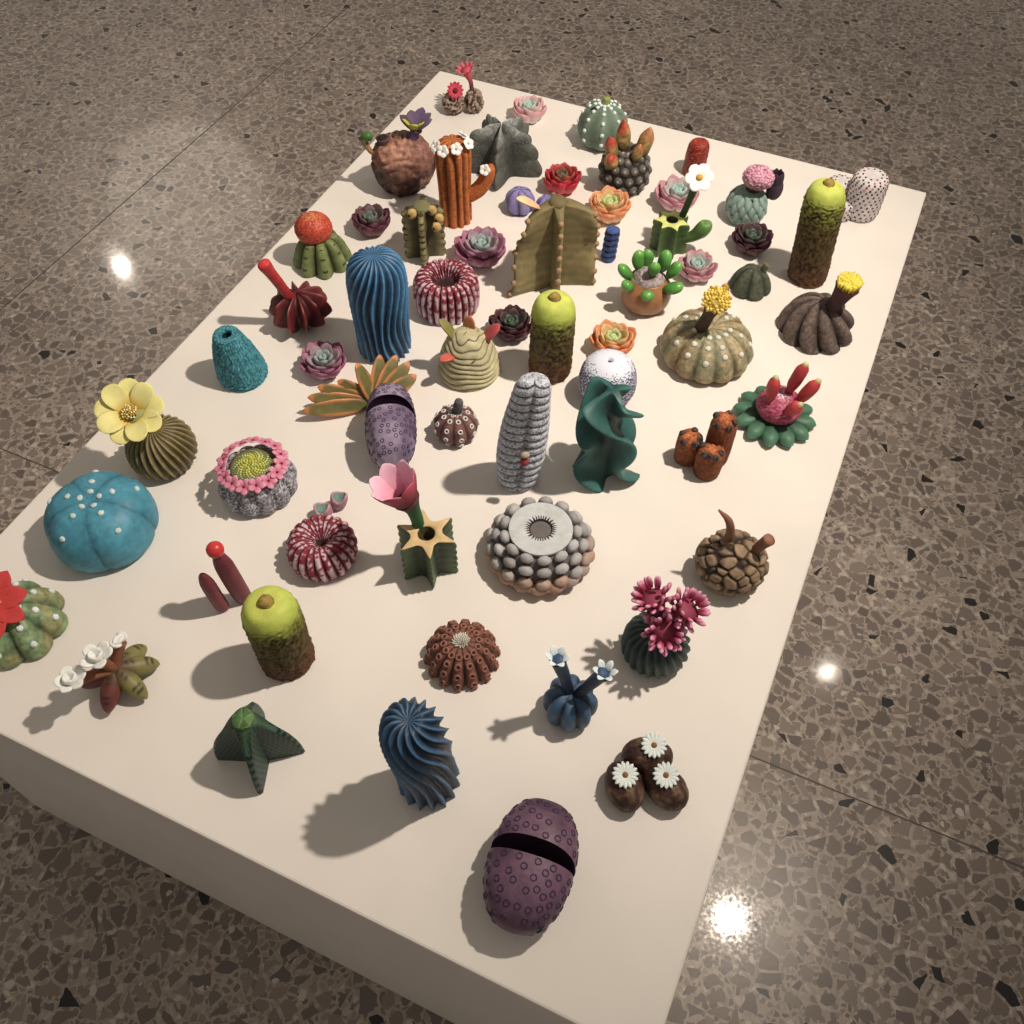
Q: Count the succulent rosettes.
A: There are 11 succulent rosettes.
